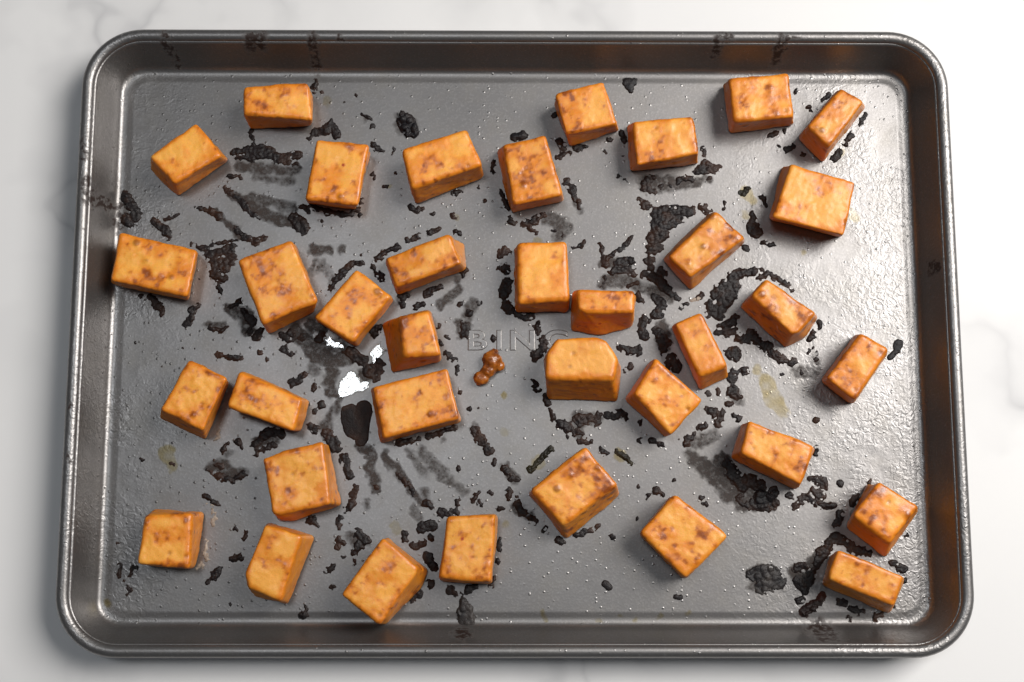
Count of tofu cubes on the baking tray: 36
